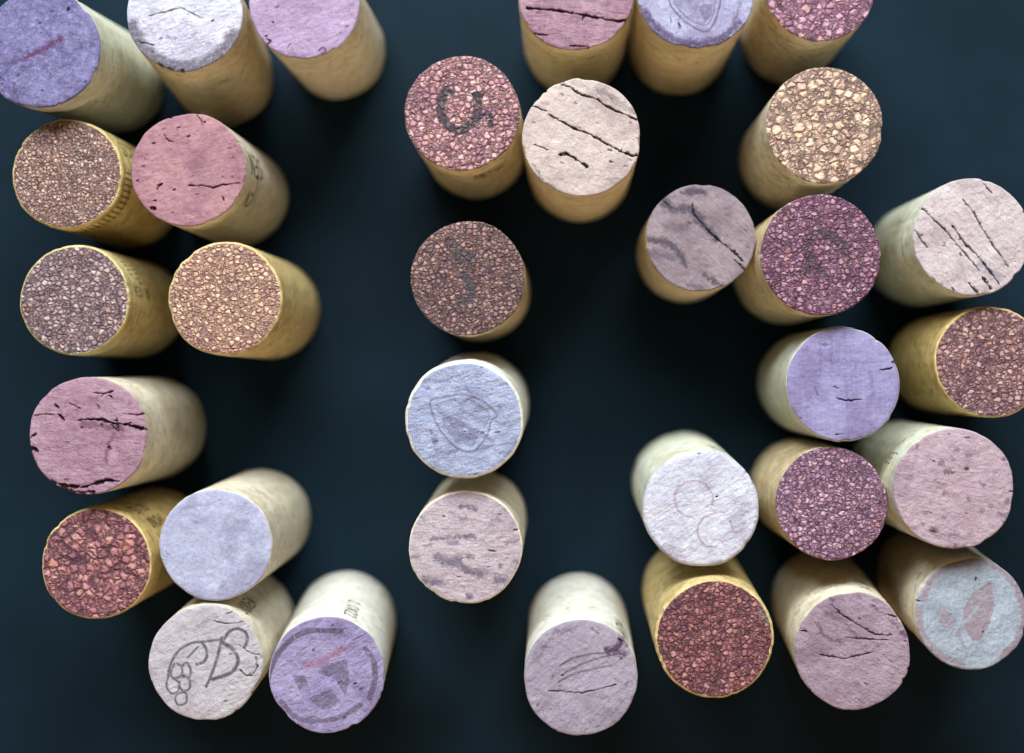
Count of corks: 33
